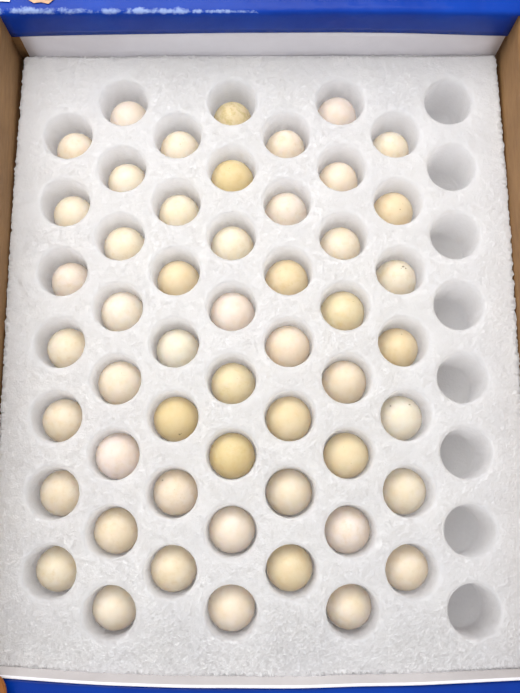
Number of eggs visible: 52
